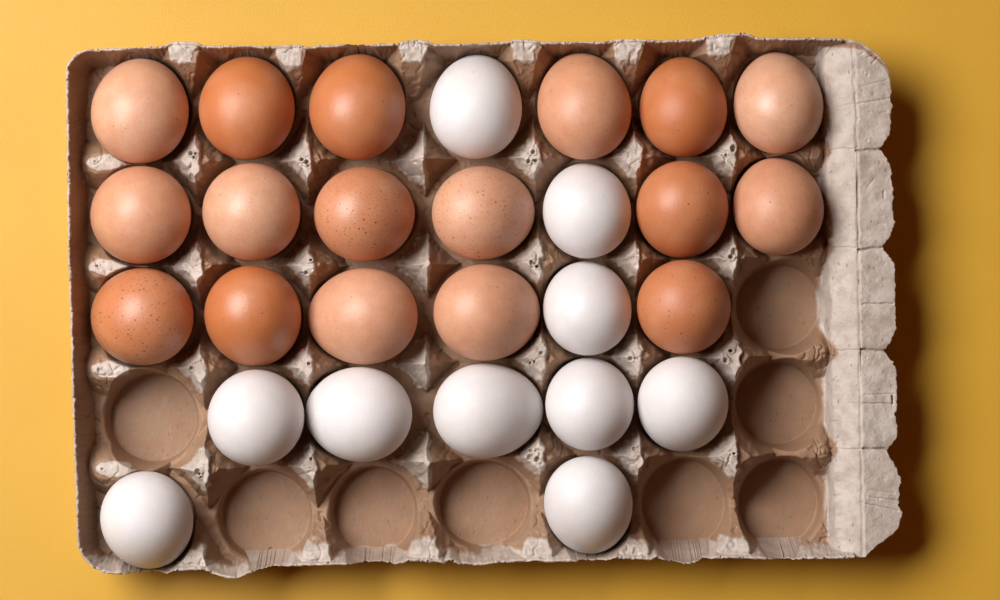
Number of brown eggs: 17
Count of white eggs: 10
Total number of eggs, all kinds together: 27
